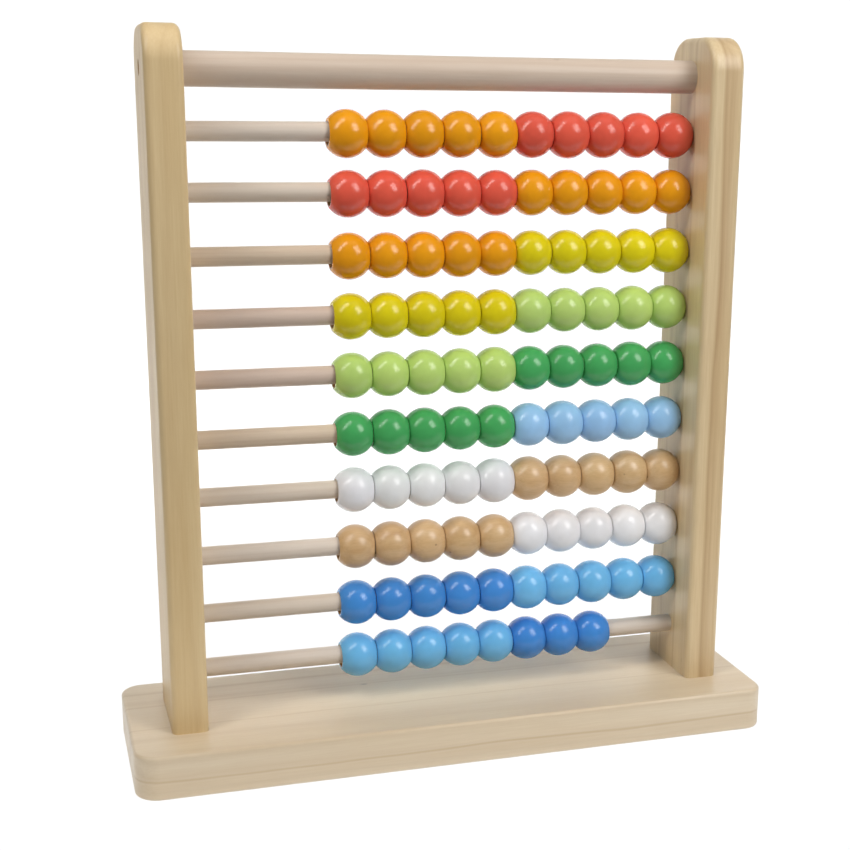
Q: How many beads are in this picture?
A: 98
